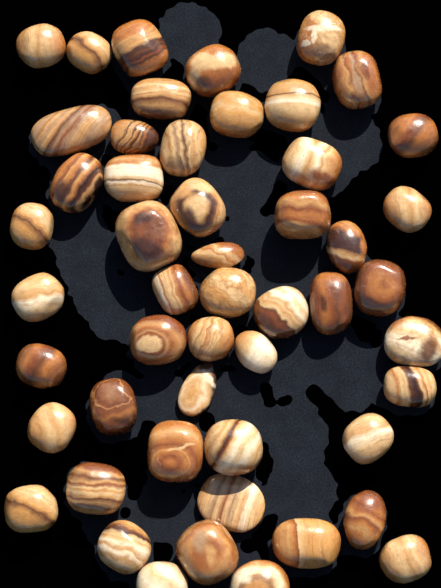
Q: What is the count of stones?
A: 51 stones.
